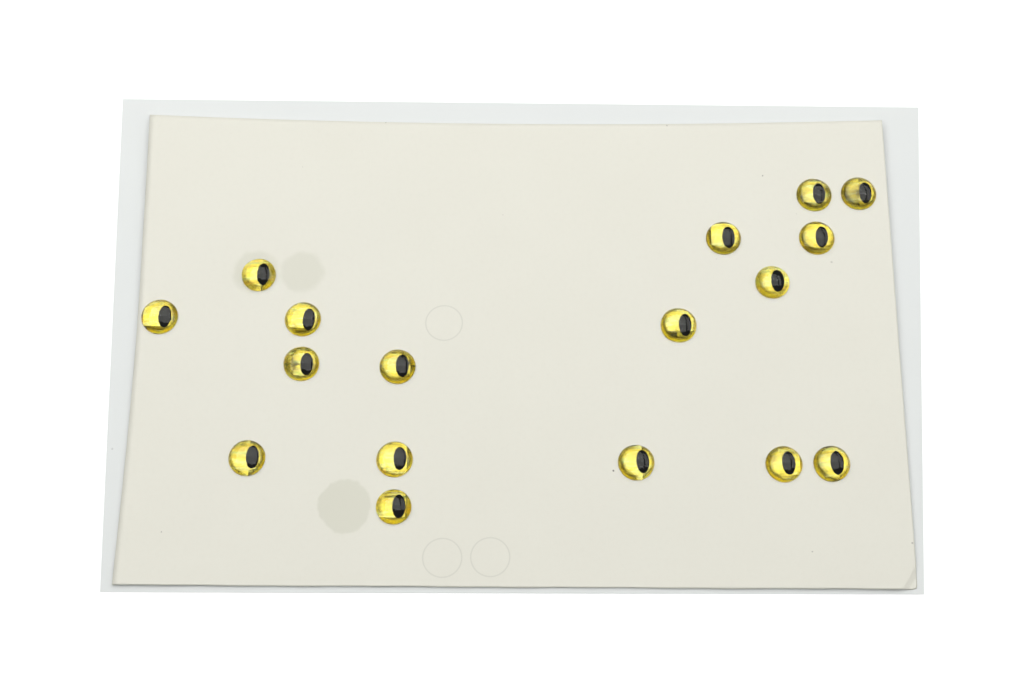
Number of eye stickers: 17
